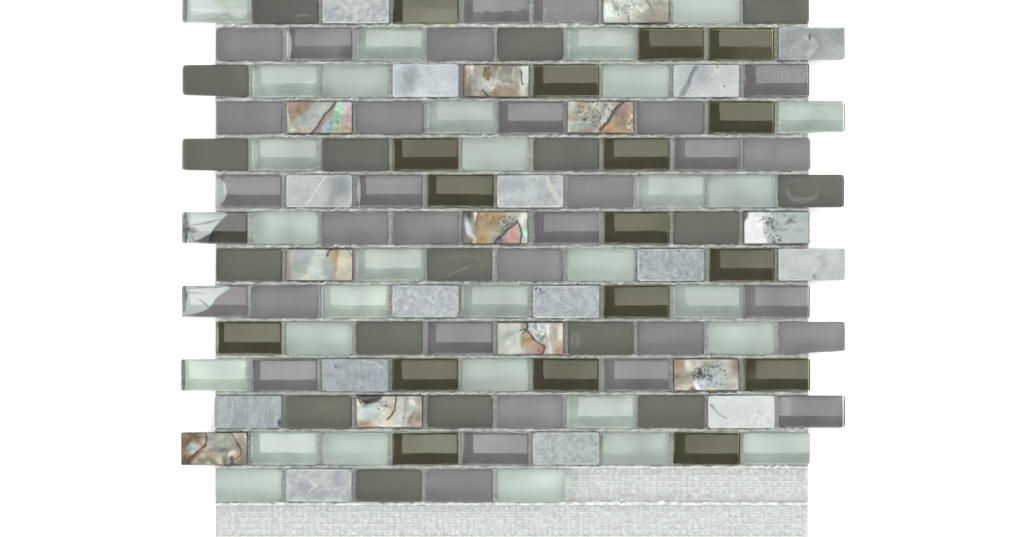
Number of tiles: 122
